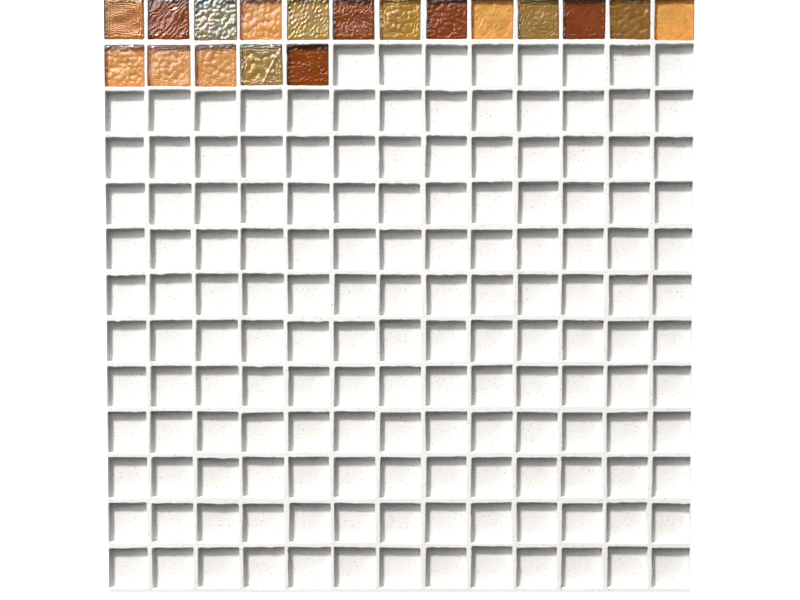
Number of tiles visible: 18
